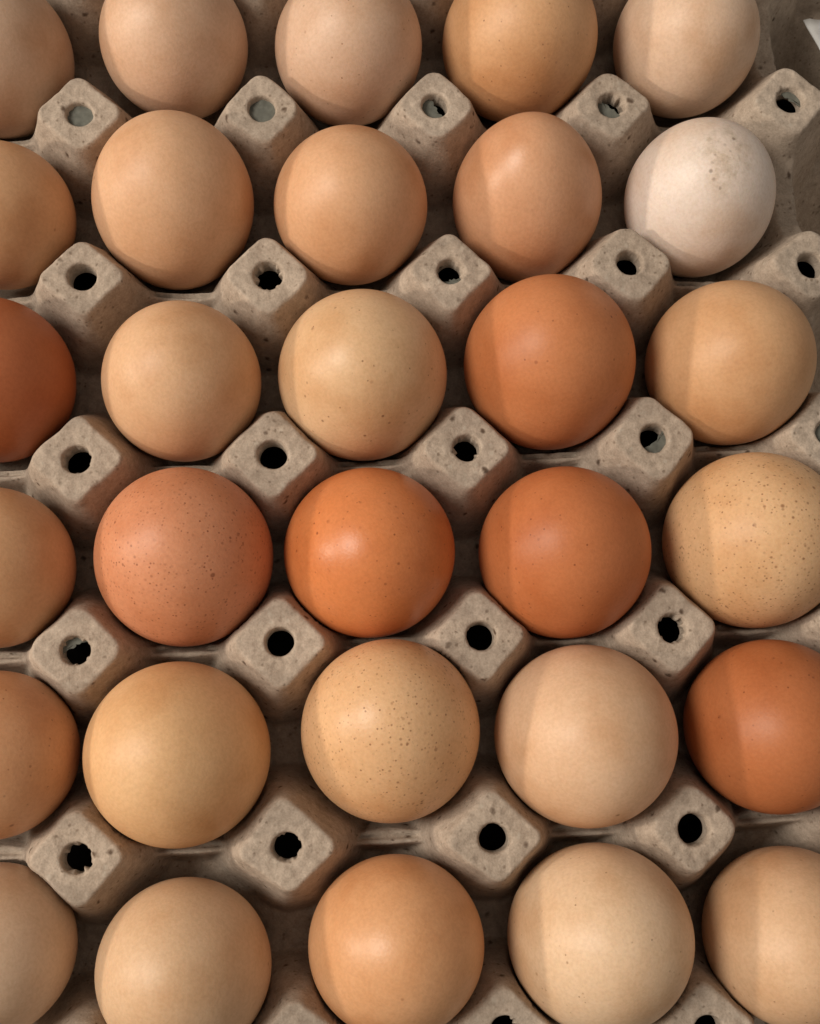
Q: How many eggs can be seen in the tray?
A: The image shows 30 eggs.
